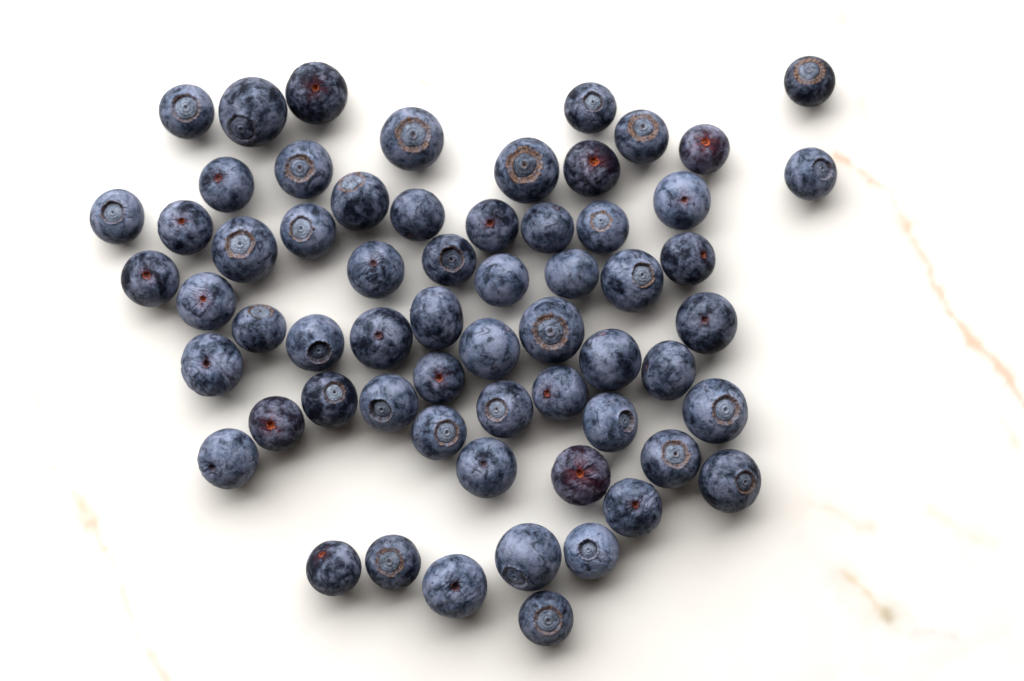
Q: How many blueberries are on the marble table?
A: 62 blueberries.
